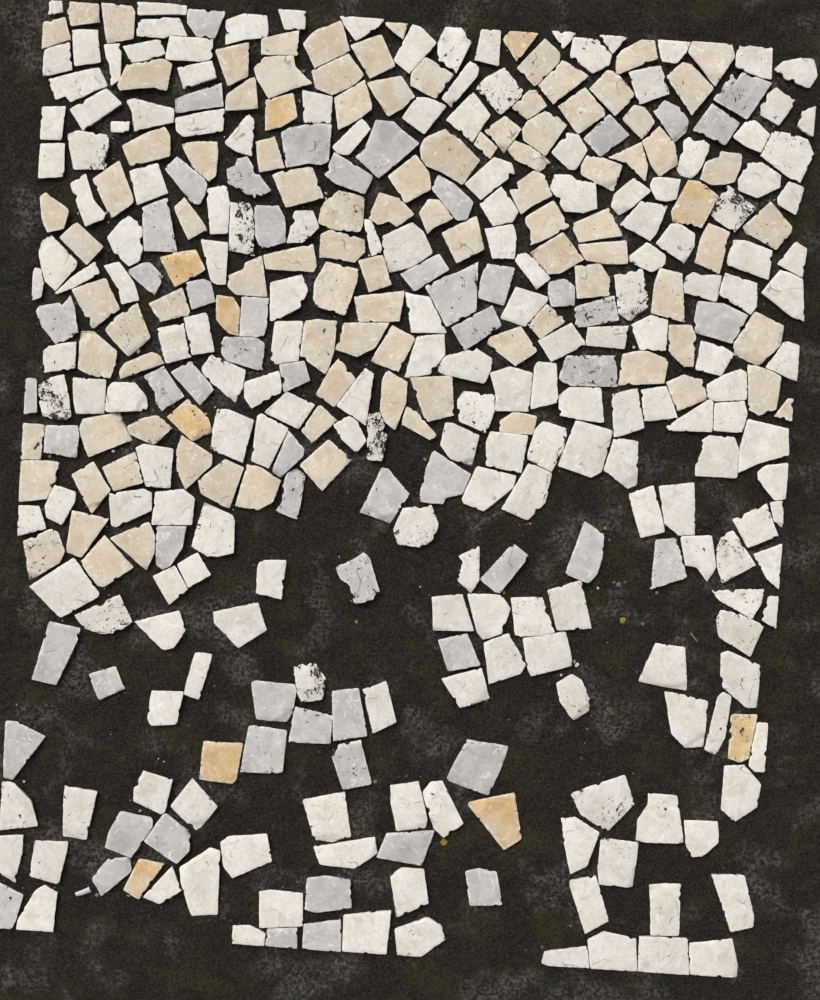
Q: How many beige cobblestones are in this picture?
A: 97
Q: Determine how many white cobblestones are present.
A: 193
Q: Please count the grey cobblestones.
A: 60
